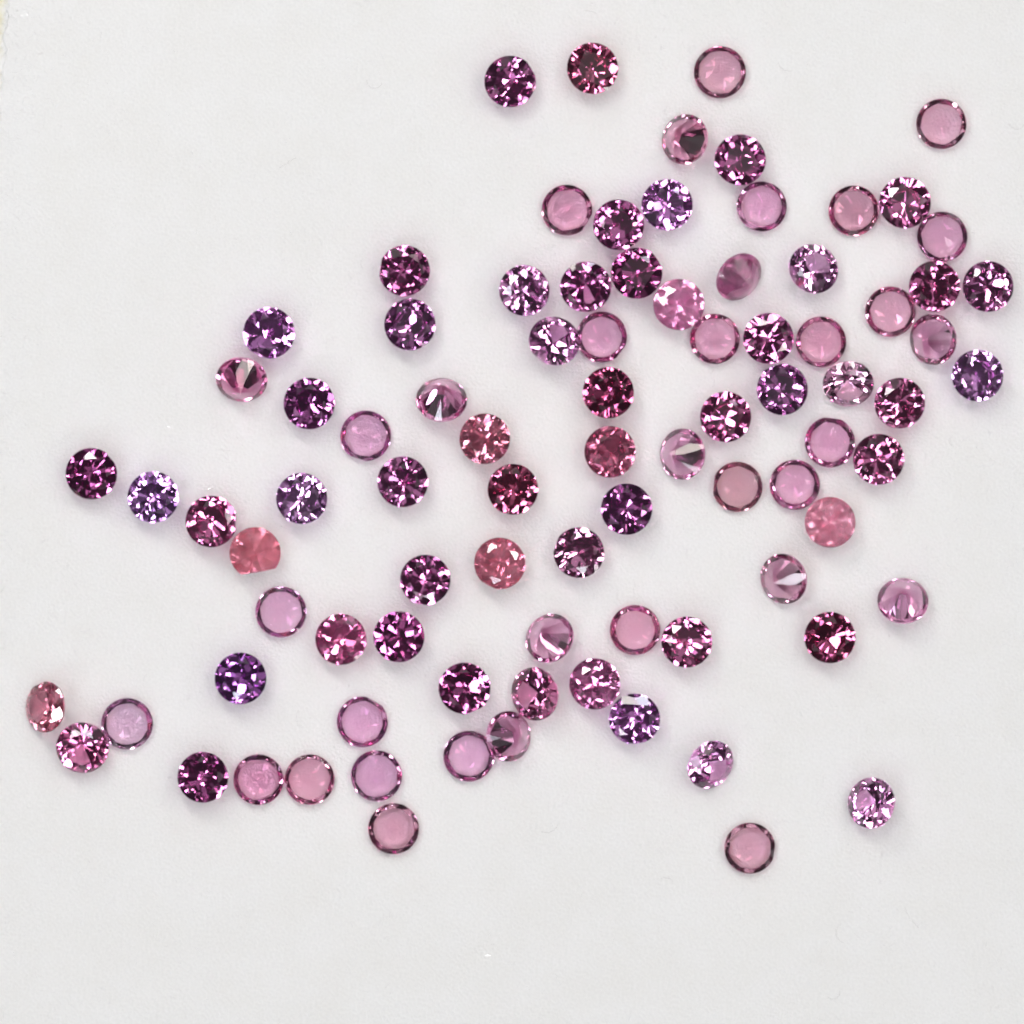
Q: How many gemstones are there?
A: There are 88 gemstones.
